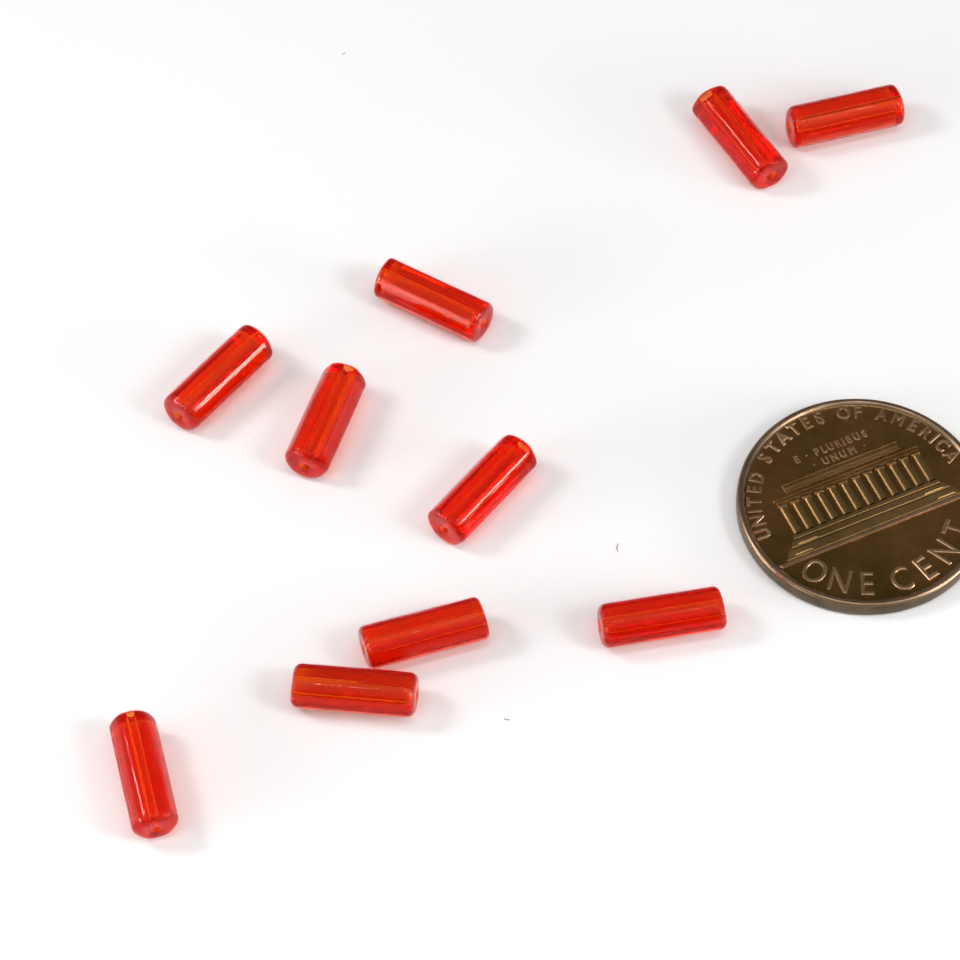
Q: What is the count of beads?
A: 10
